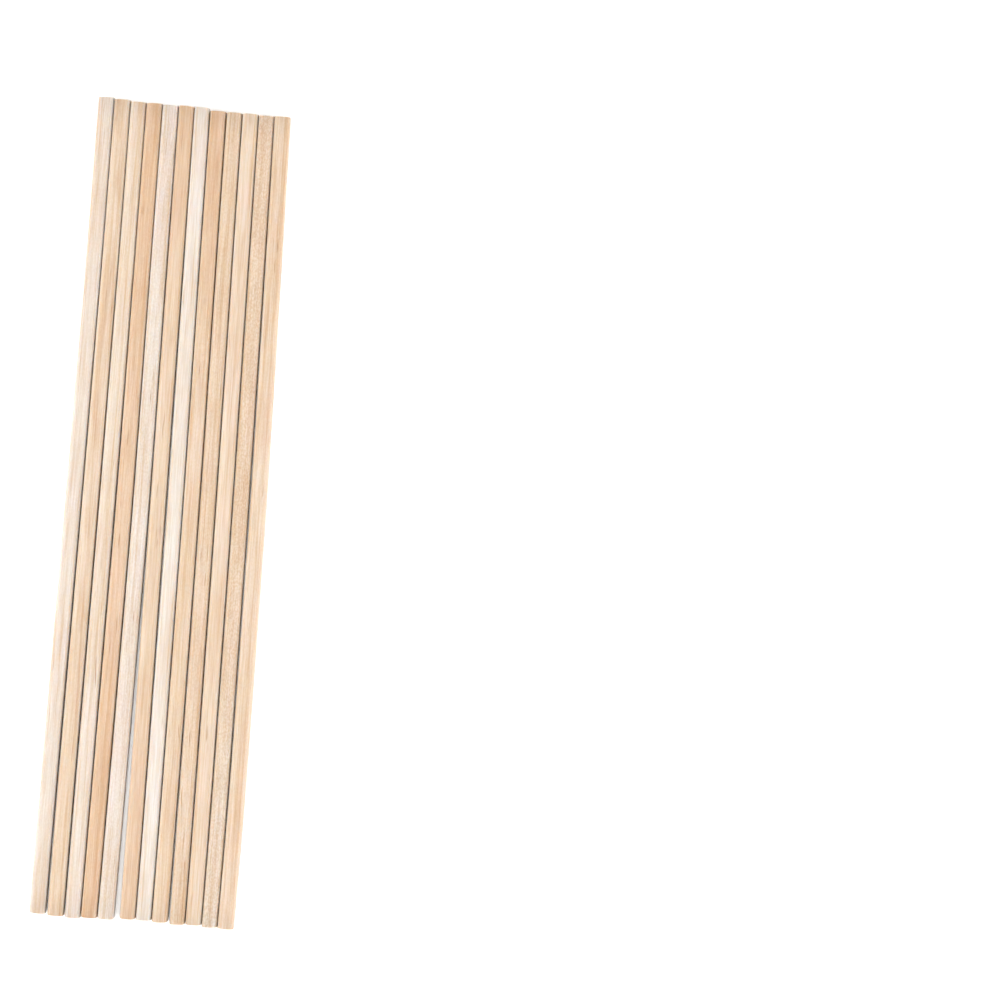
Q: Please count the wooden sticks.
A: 12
